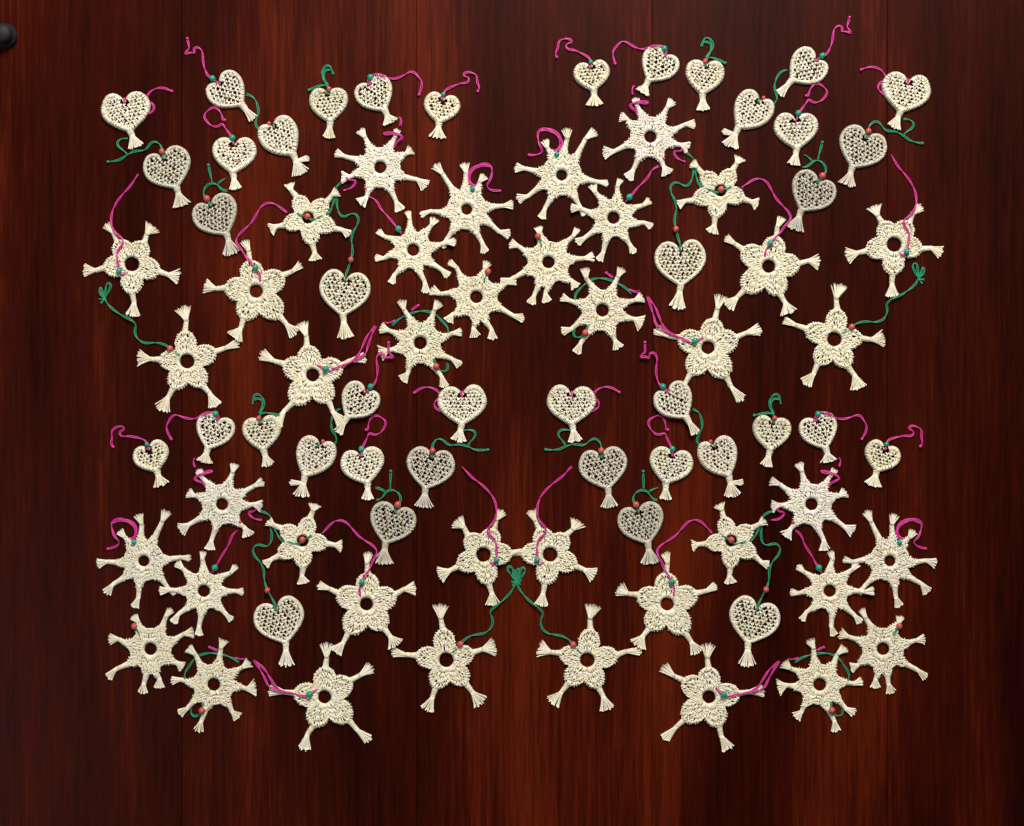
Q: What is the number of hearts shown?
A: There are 40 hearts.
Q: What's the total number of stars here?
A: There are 20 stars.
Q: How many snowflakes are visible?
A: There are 20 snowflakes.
